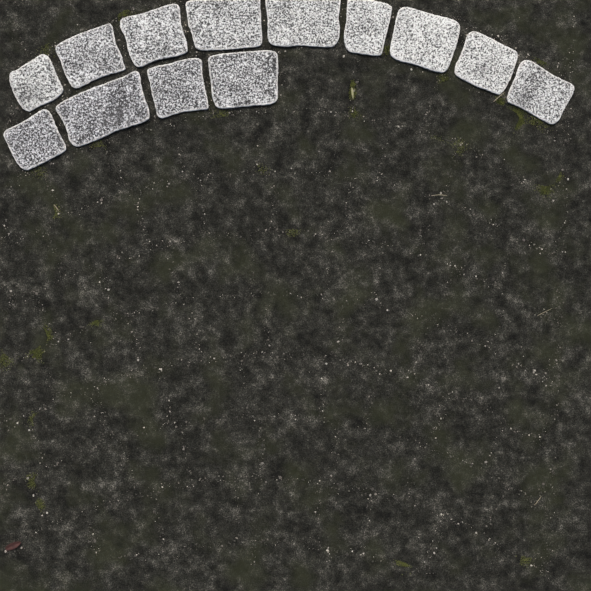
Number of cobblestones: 13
